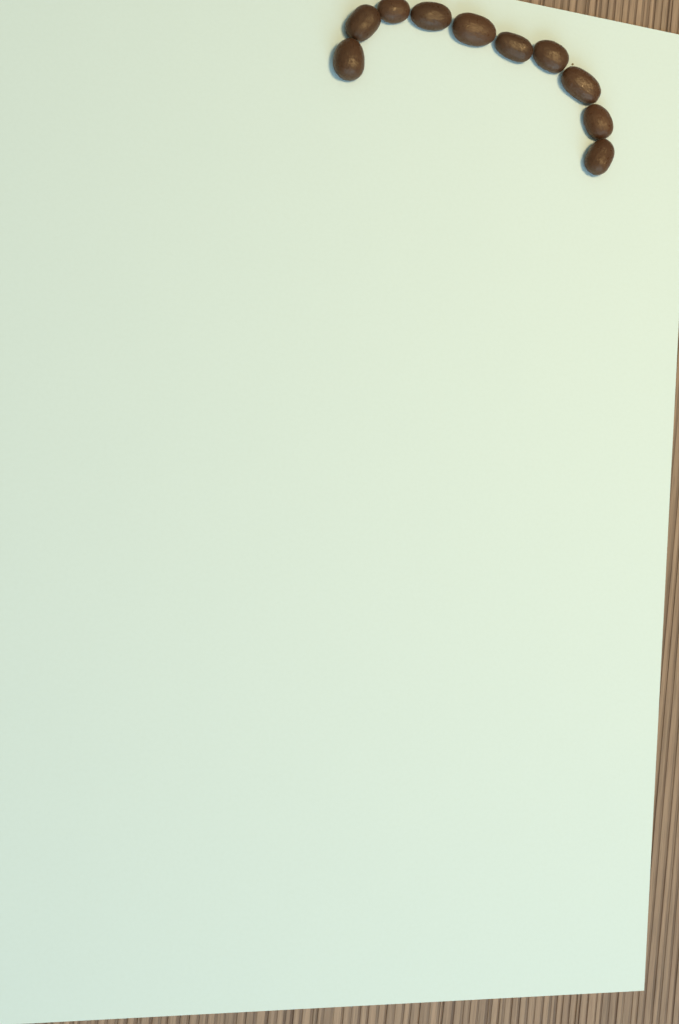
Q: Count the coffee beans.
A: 10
